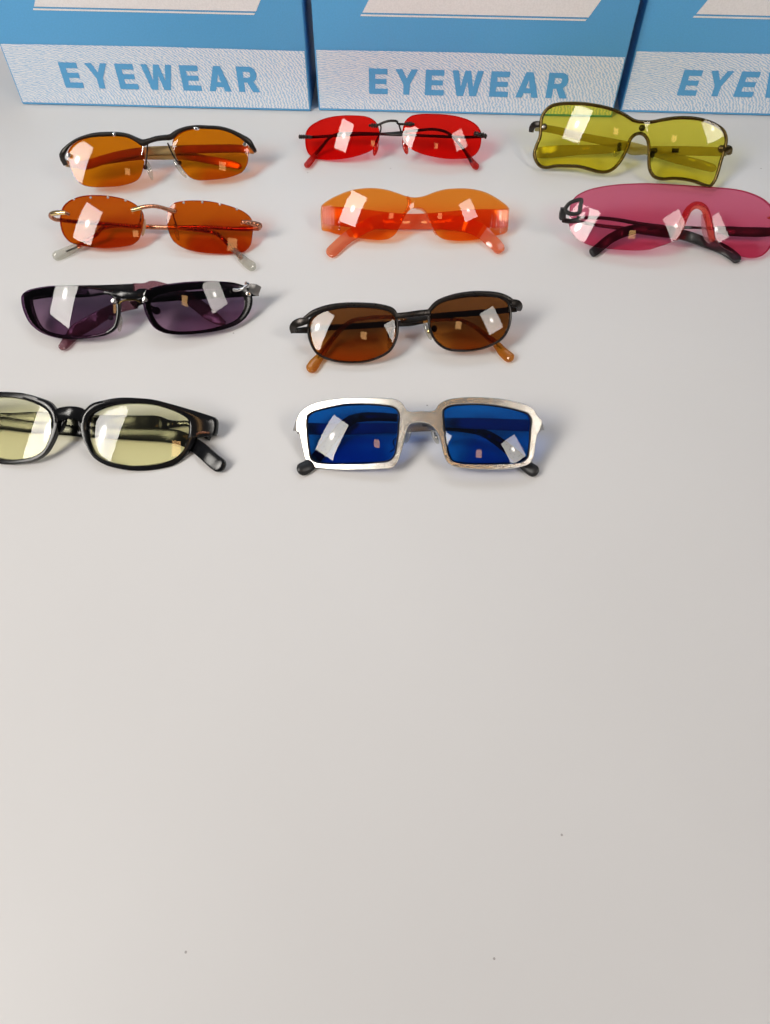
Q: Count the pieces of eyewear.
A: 10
